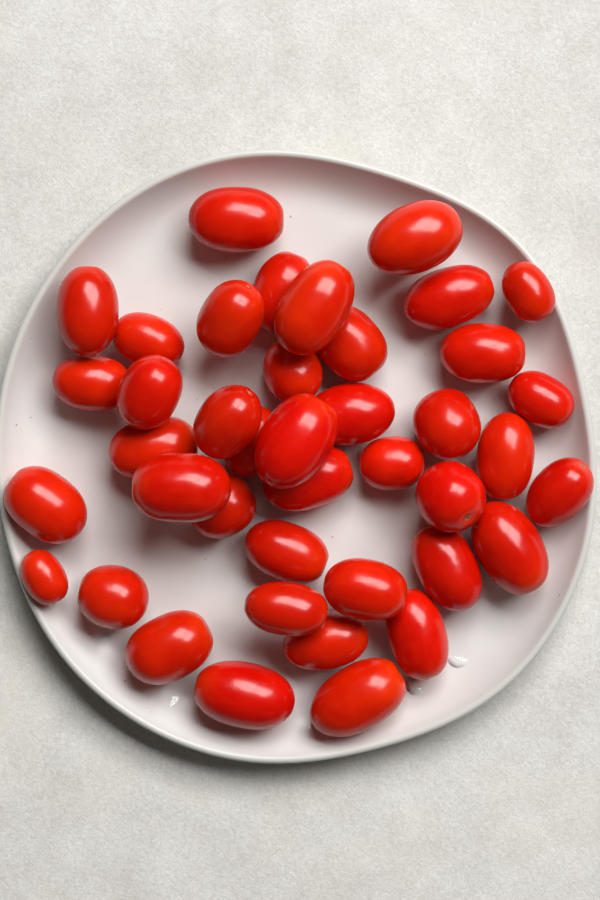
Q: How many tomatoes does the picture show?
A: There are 41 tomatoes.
